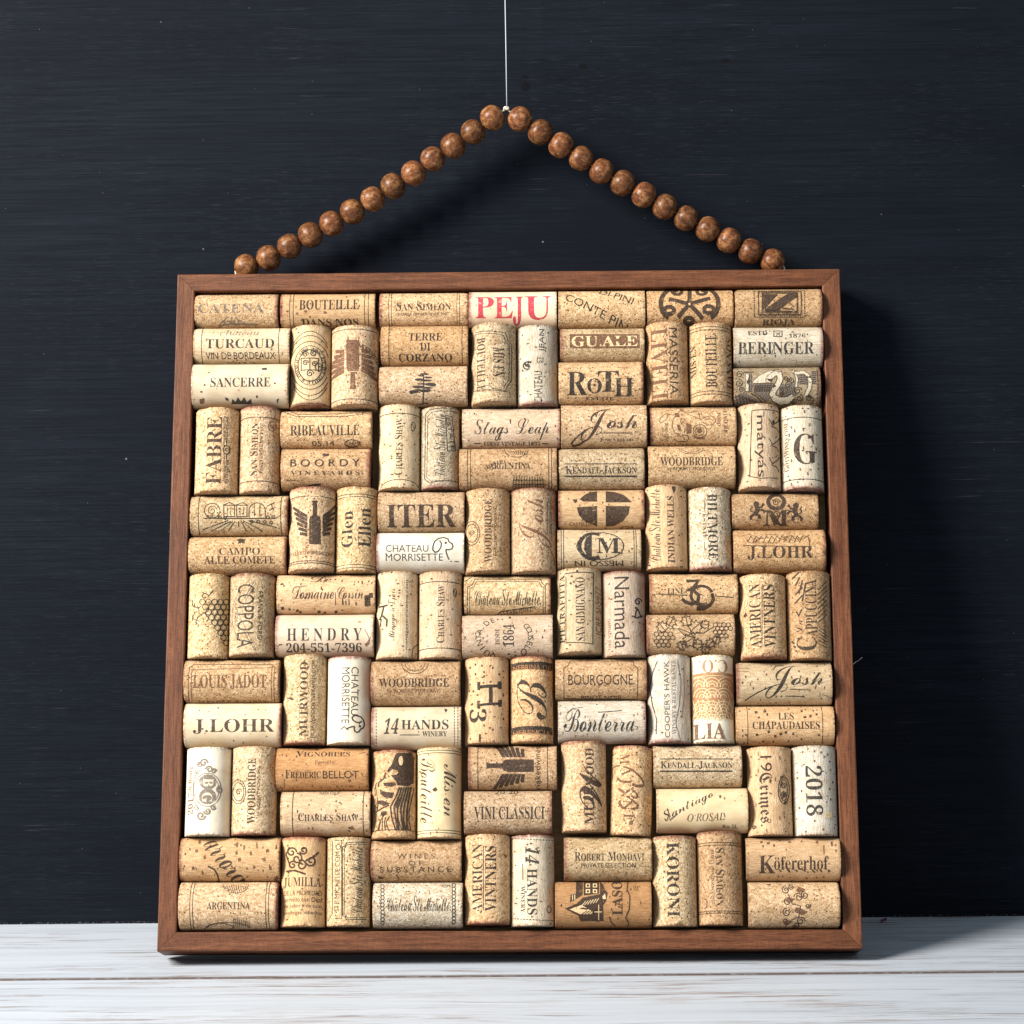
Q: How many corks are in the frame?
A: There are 105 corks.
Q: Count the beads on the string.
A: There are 26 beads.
